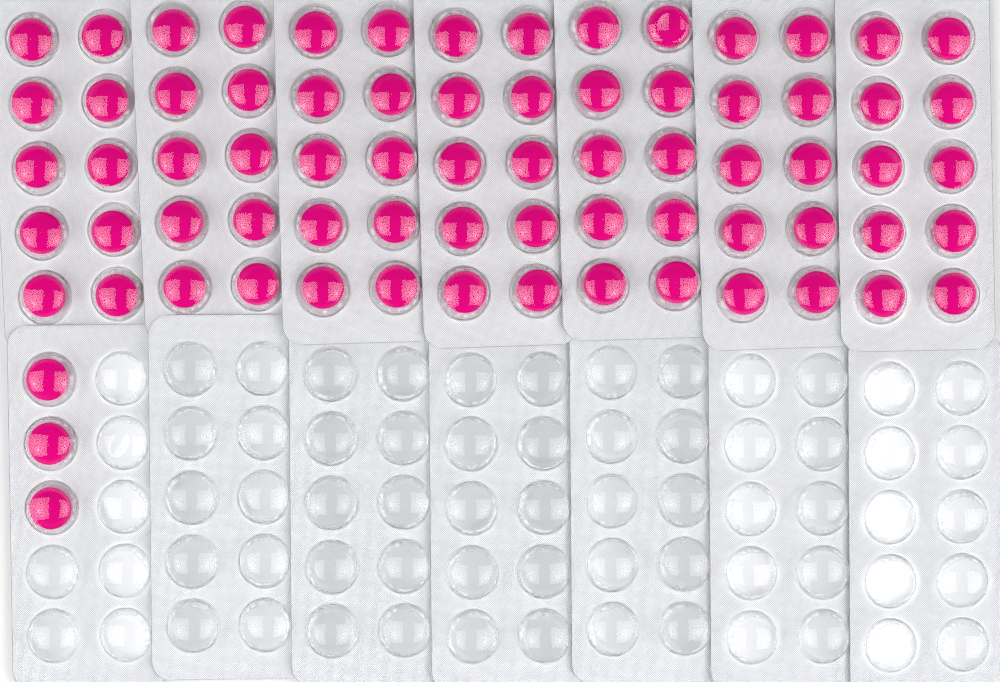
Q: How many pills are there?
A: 73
